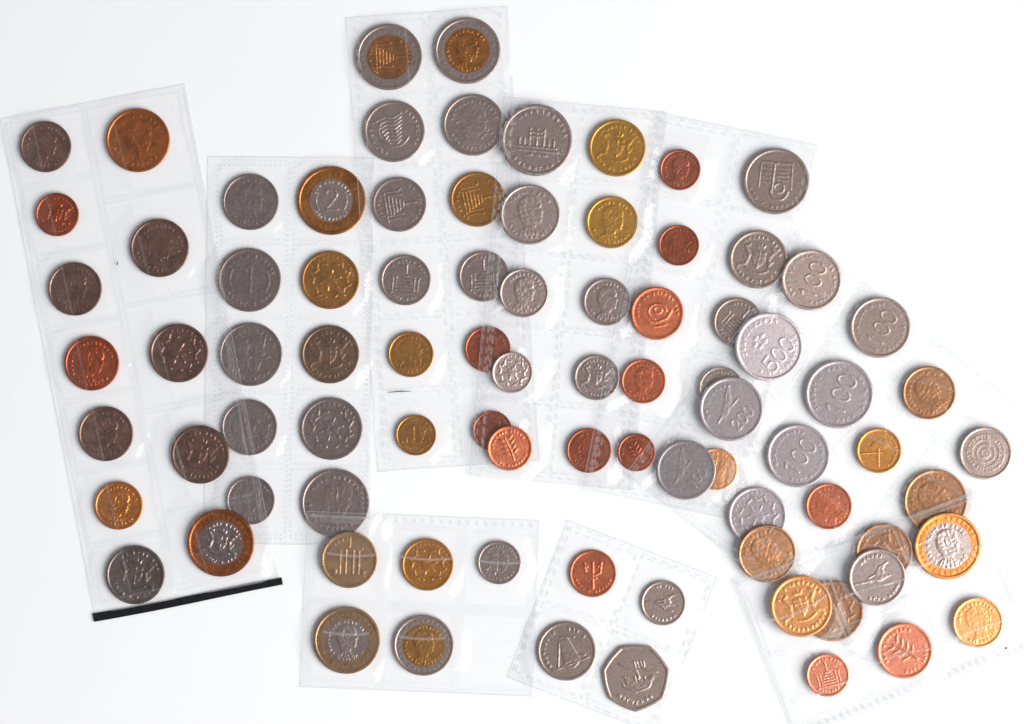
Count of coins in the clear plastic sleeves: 85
